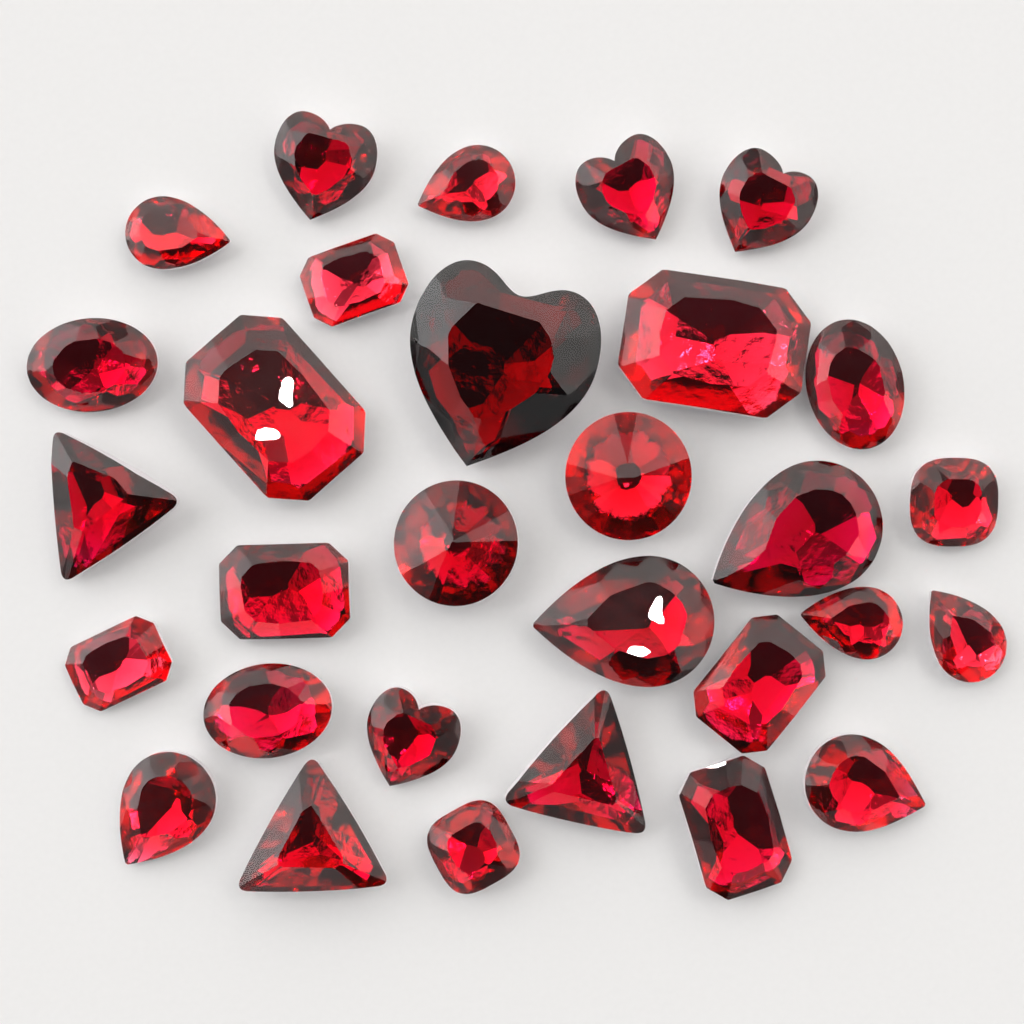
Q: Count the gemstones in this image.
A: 30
